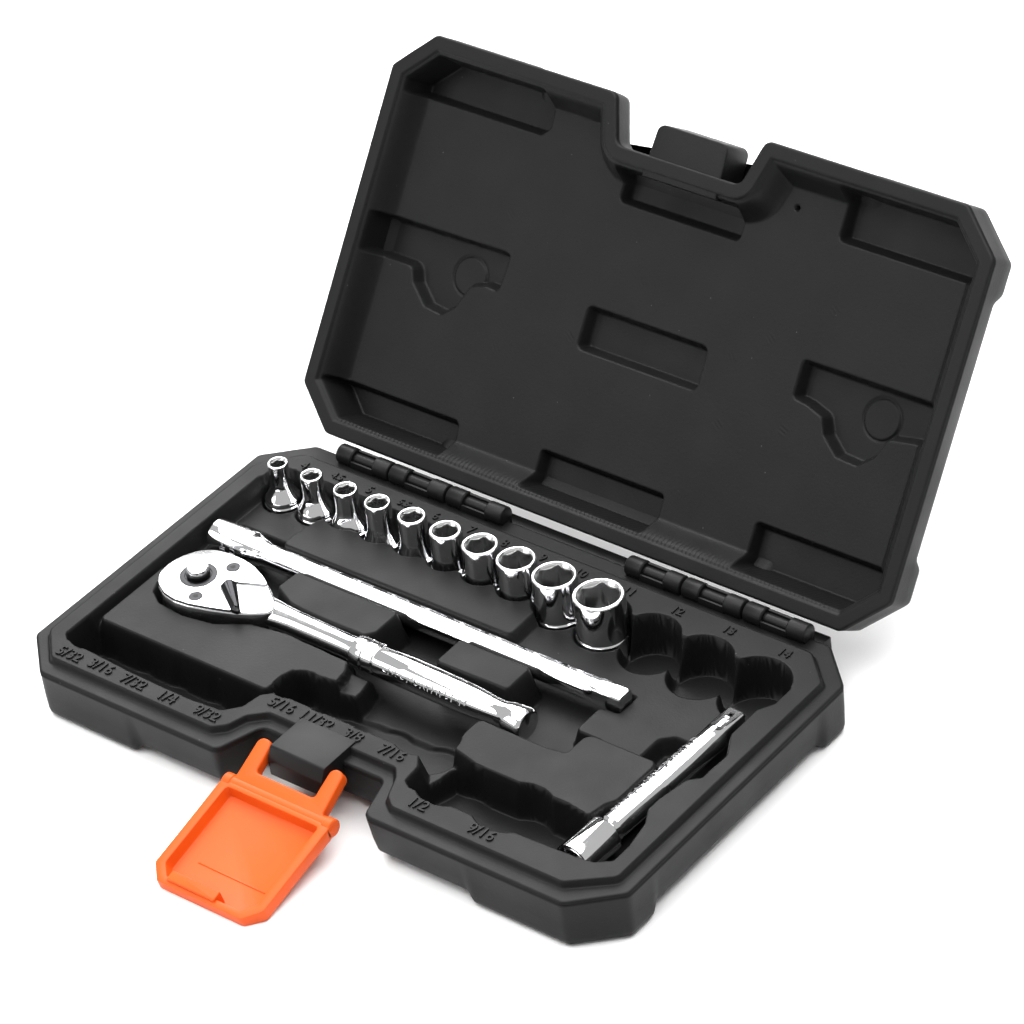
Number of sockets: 10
